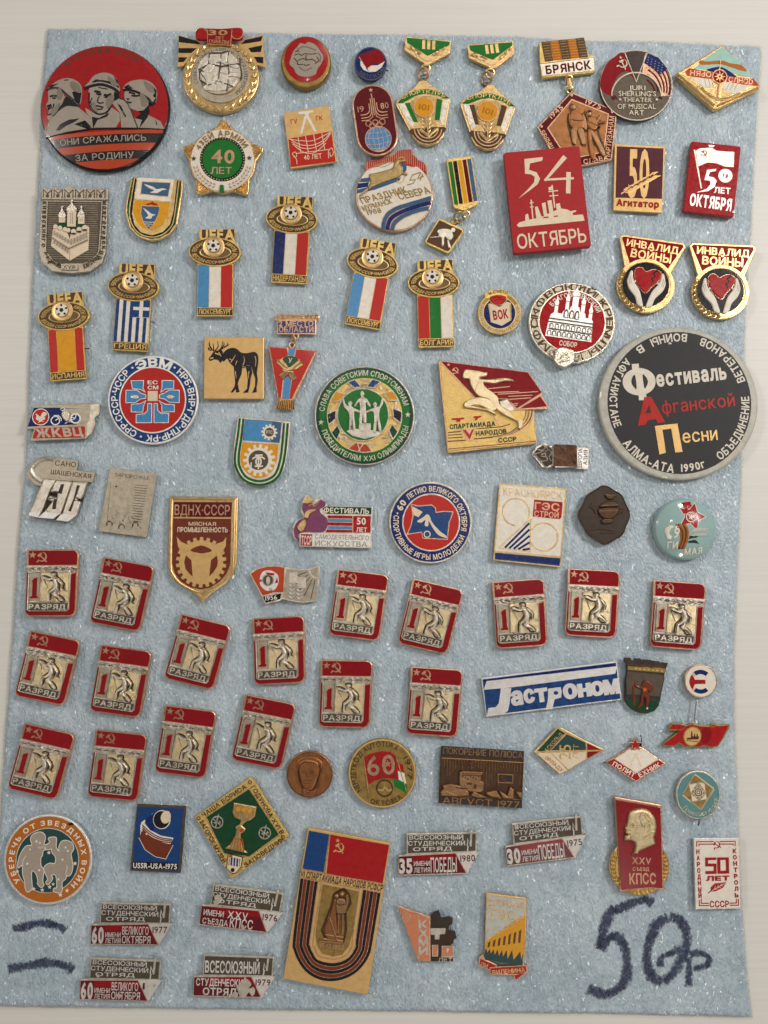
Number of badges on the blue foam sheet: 88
